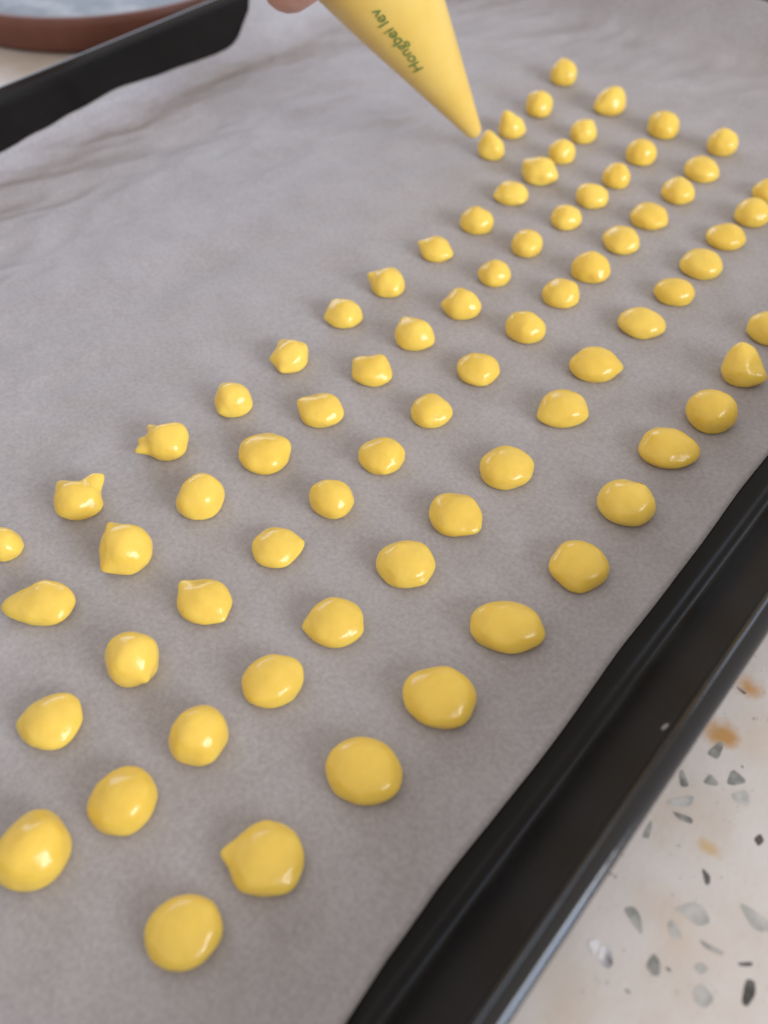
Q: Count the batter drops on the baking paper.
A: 76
